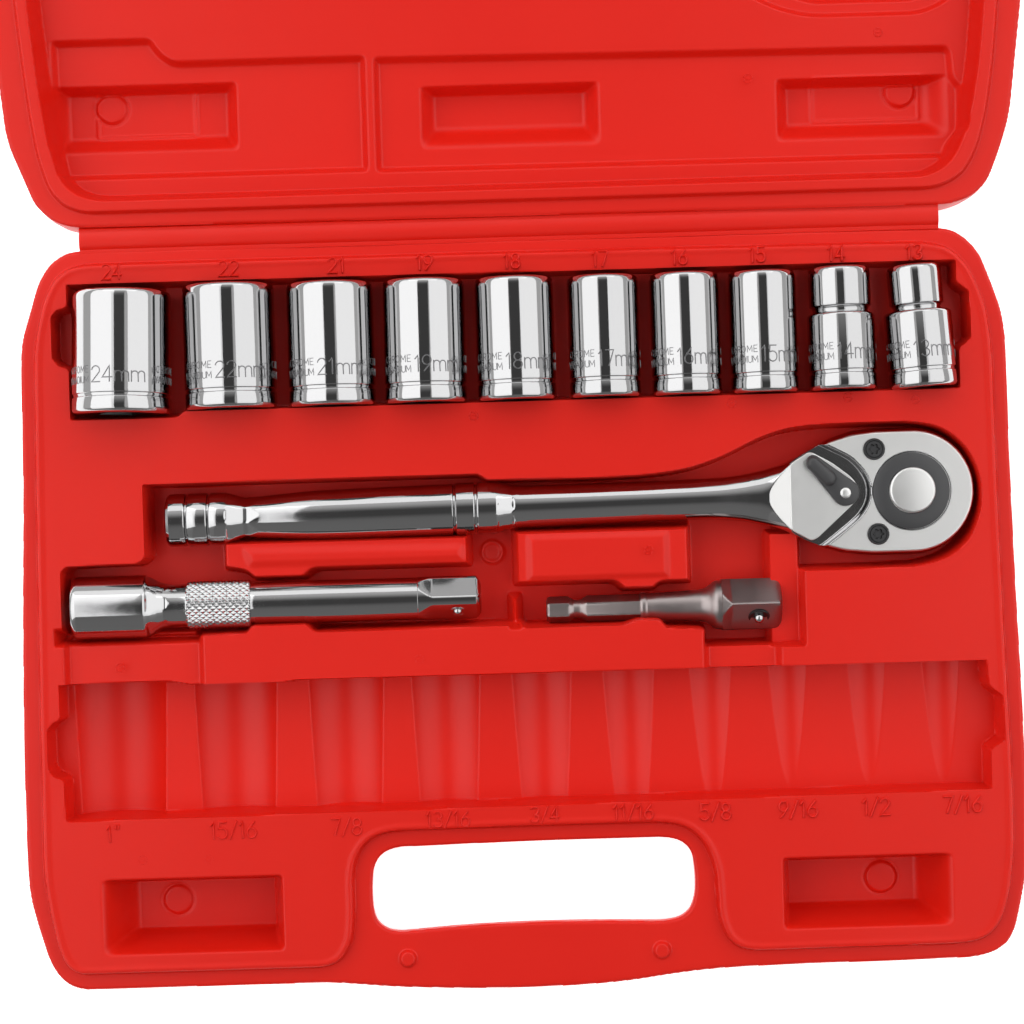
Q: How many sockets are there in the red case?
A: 10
